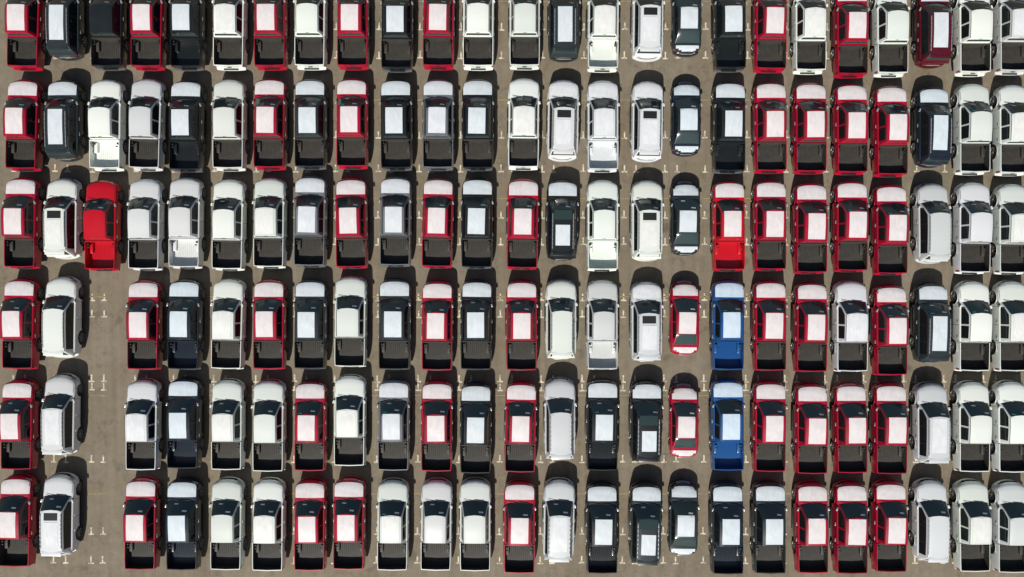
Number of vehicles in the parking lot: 147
